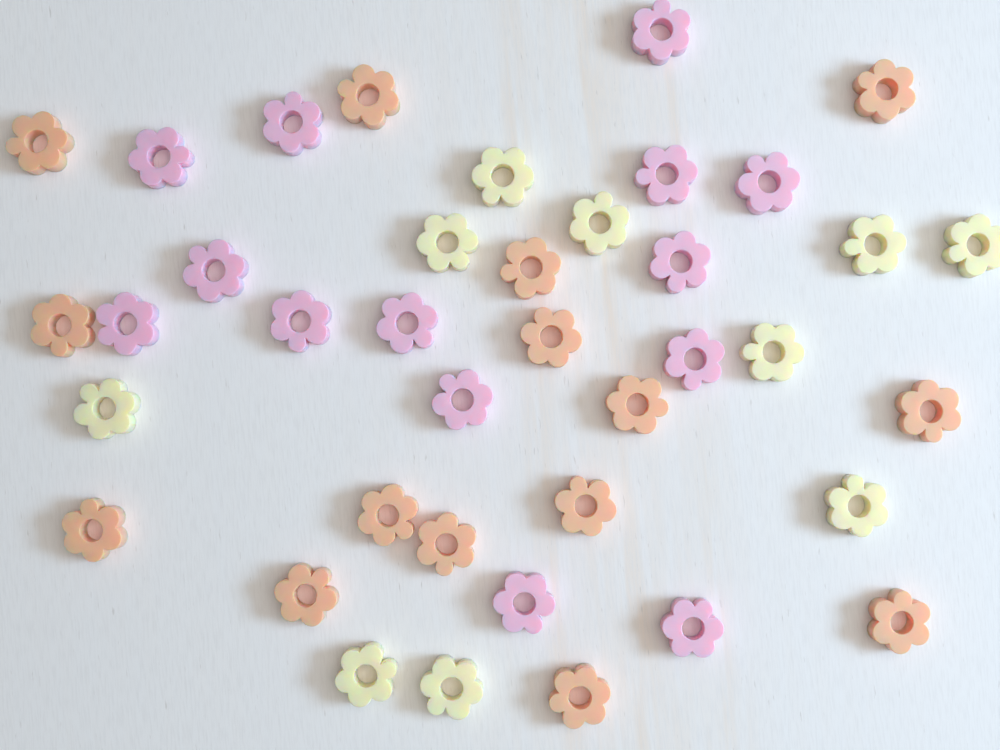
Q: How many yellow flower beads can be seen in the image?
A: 10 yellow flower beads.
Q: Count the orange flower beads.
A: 15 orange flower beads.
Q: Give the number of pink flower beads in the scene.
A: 14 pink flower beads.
